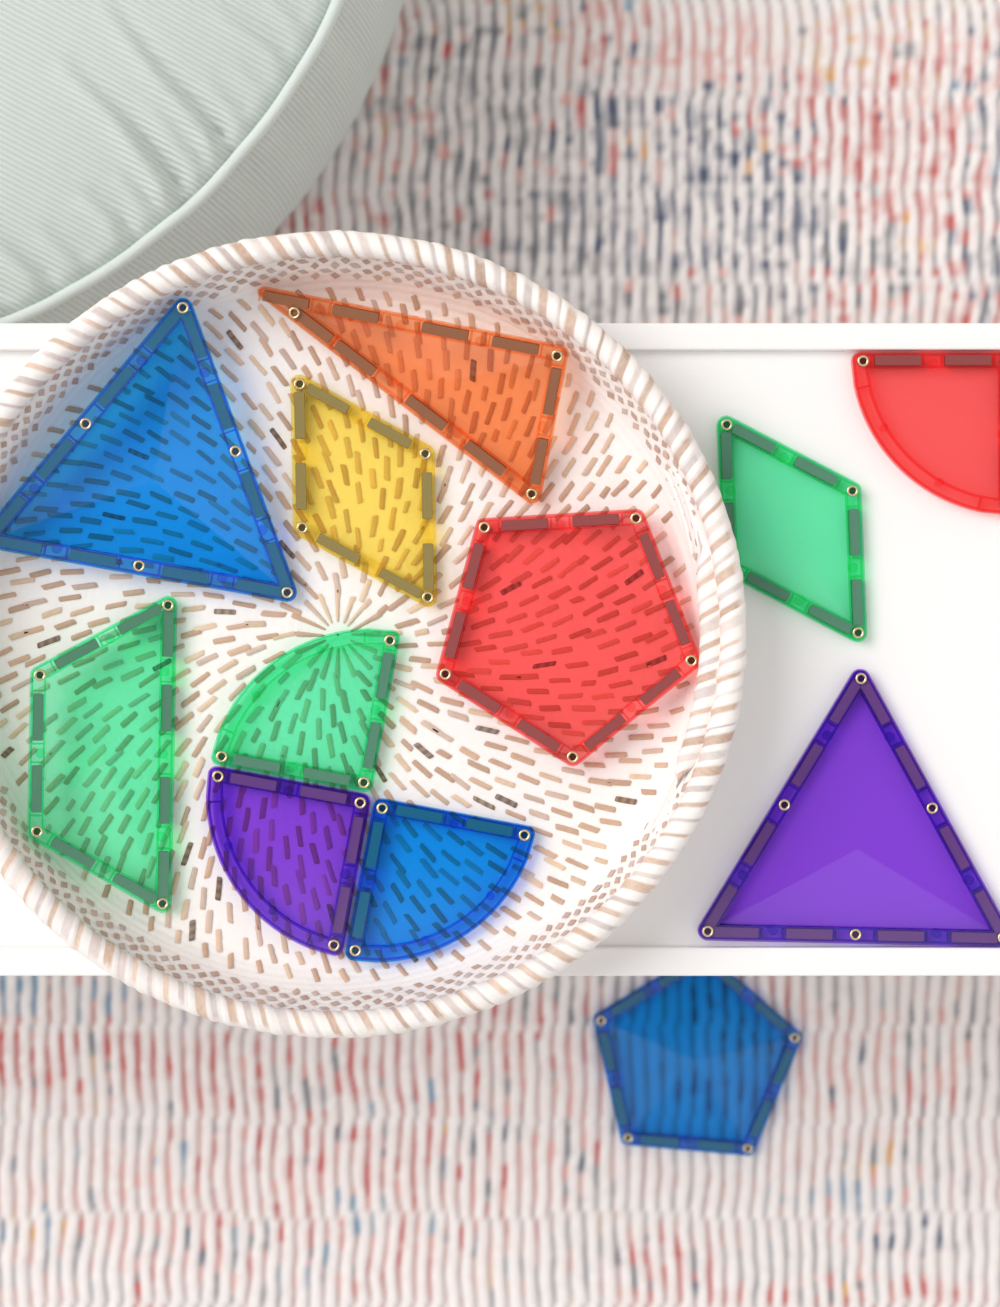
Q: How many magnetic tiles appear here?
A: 12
